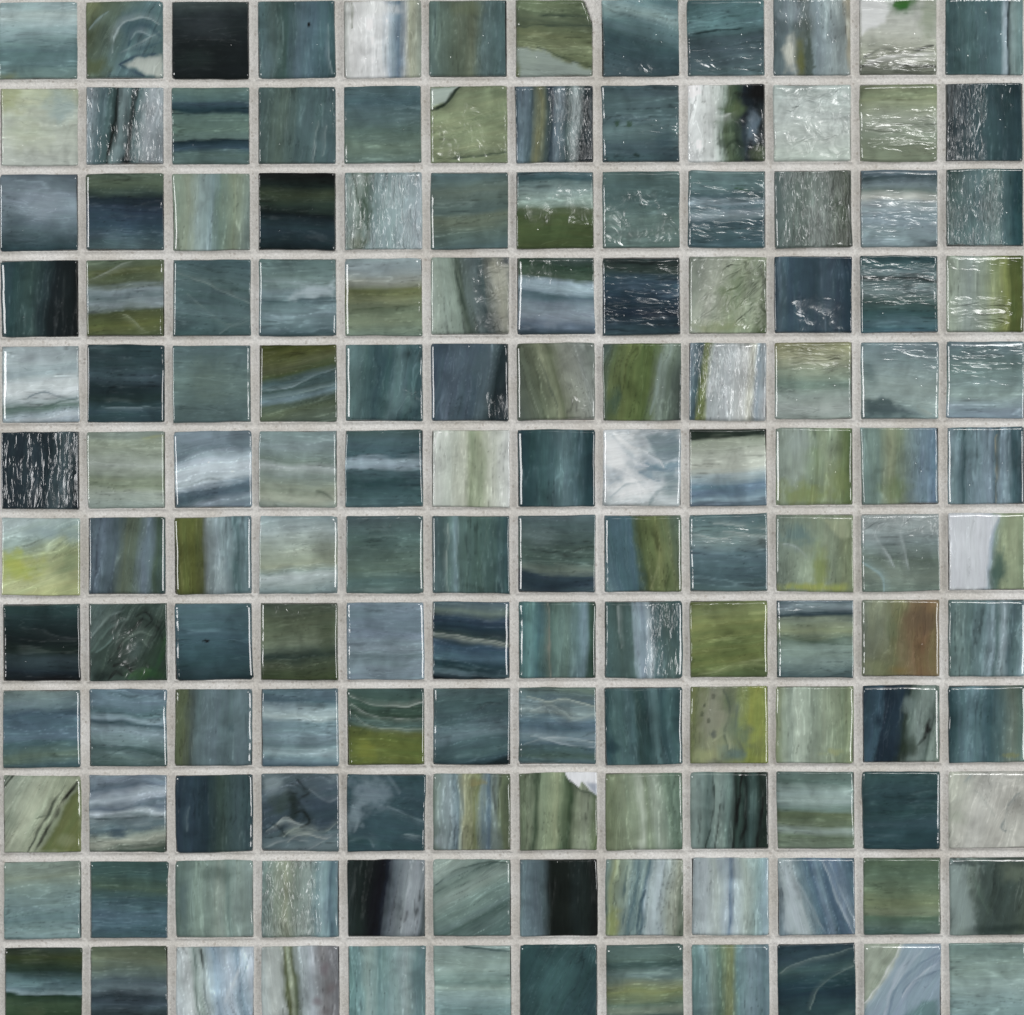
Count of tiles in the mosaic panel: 144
